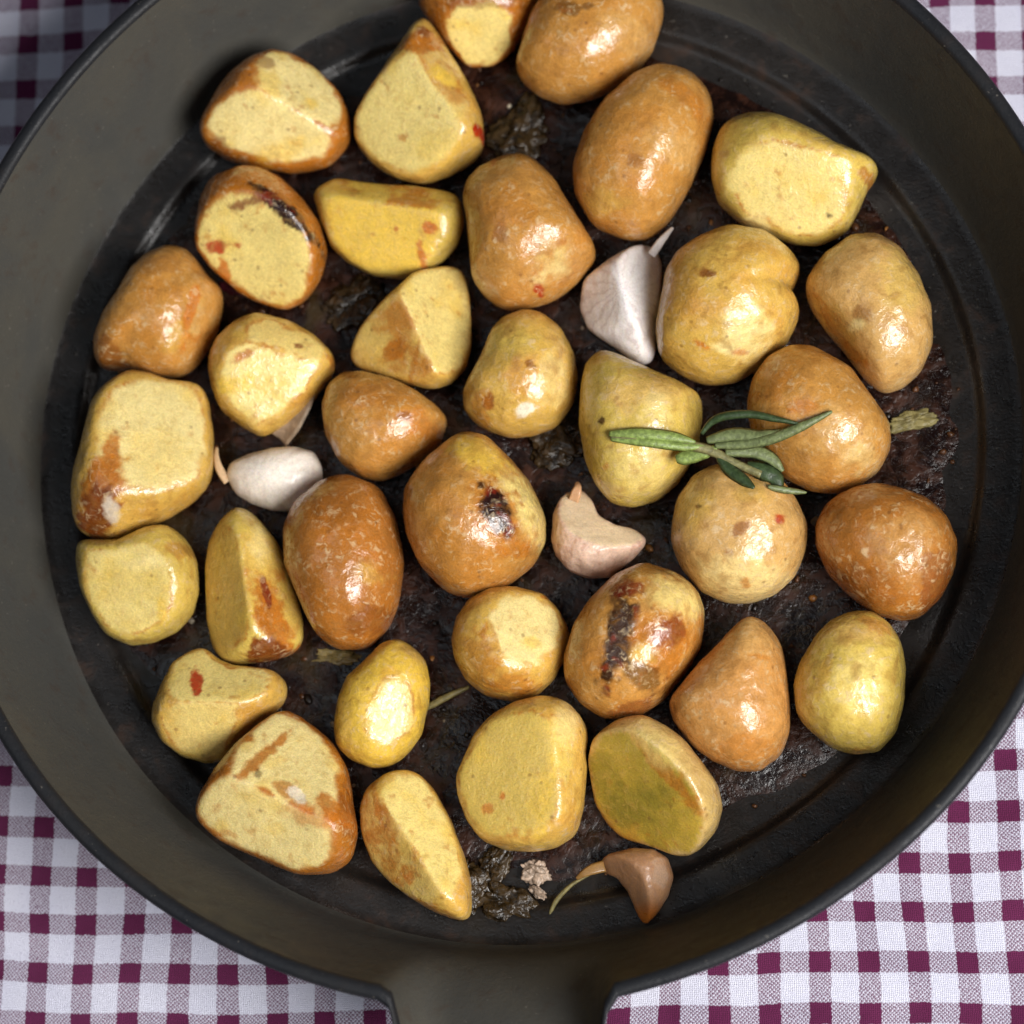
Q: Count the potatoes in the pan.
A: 35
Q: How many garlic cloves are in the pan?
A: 4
